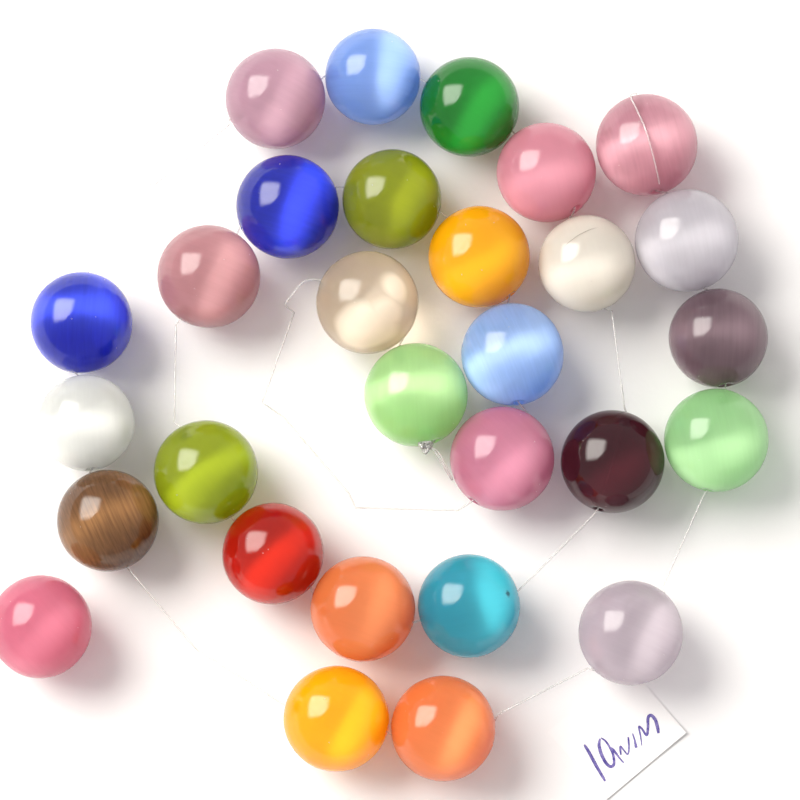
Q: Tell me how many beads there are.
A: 29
